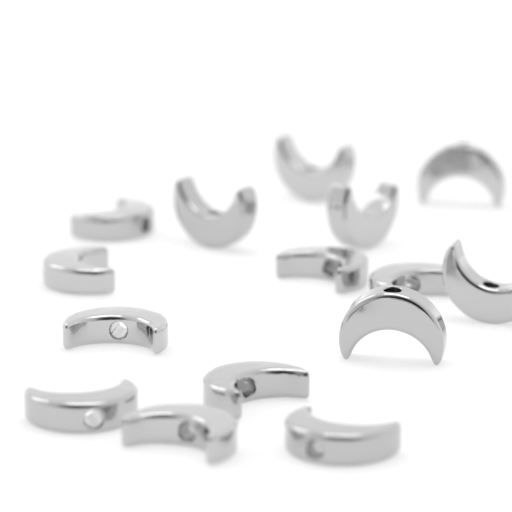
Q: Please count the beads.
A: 15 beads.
